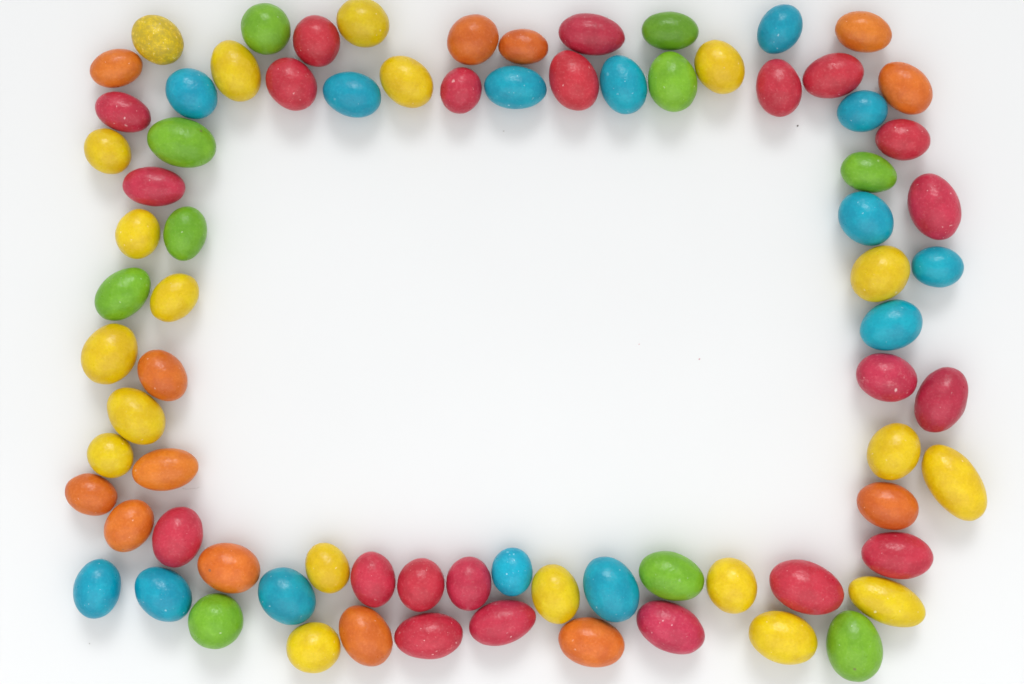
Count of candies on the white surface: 79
